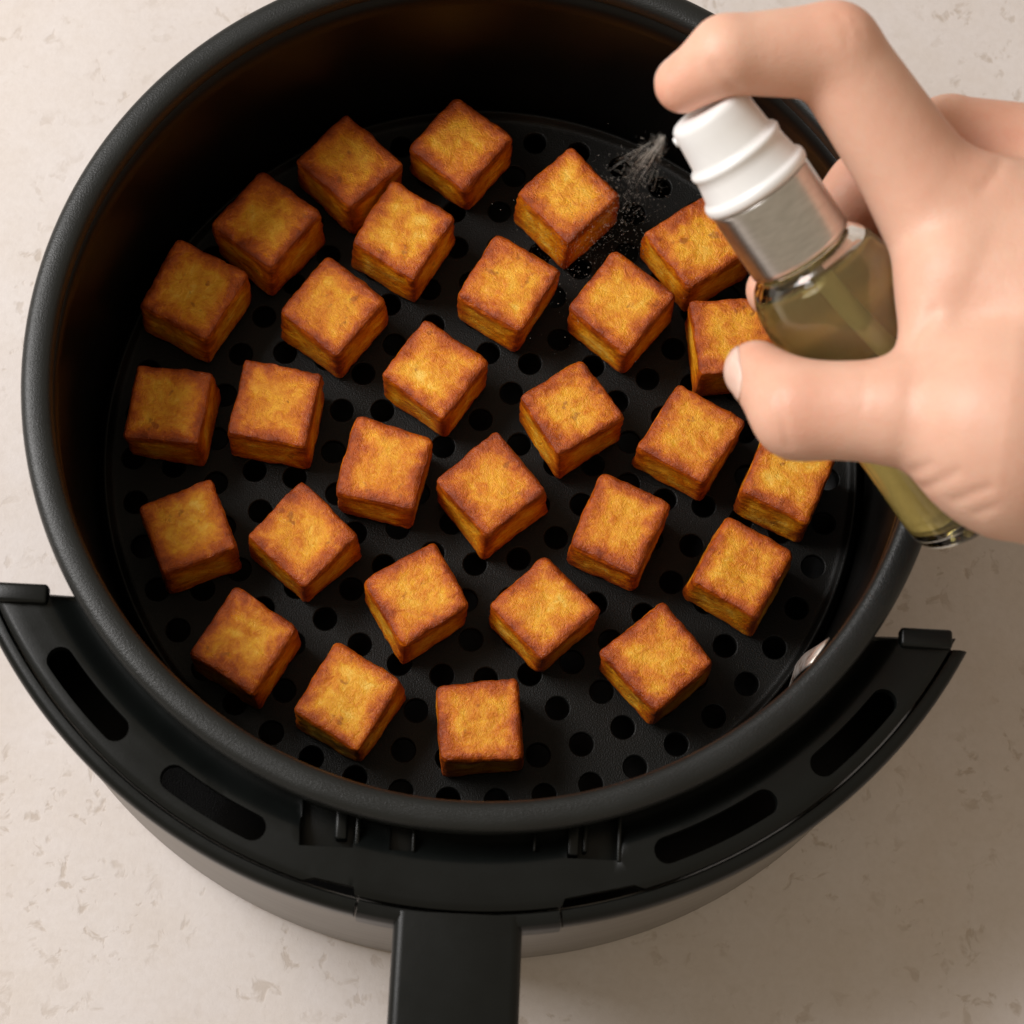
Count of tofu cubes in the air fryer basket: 29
